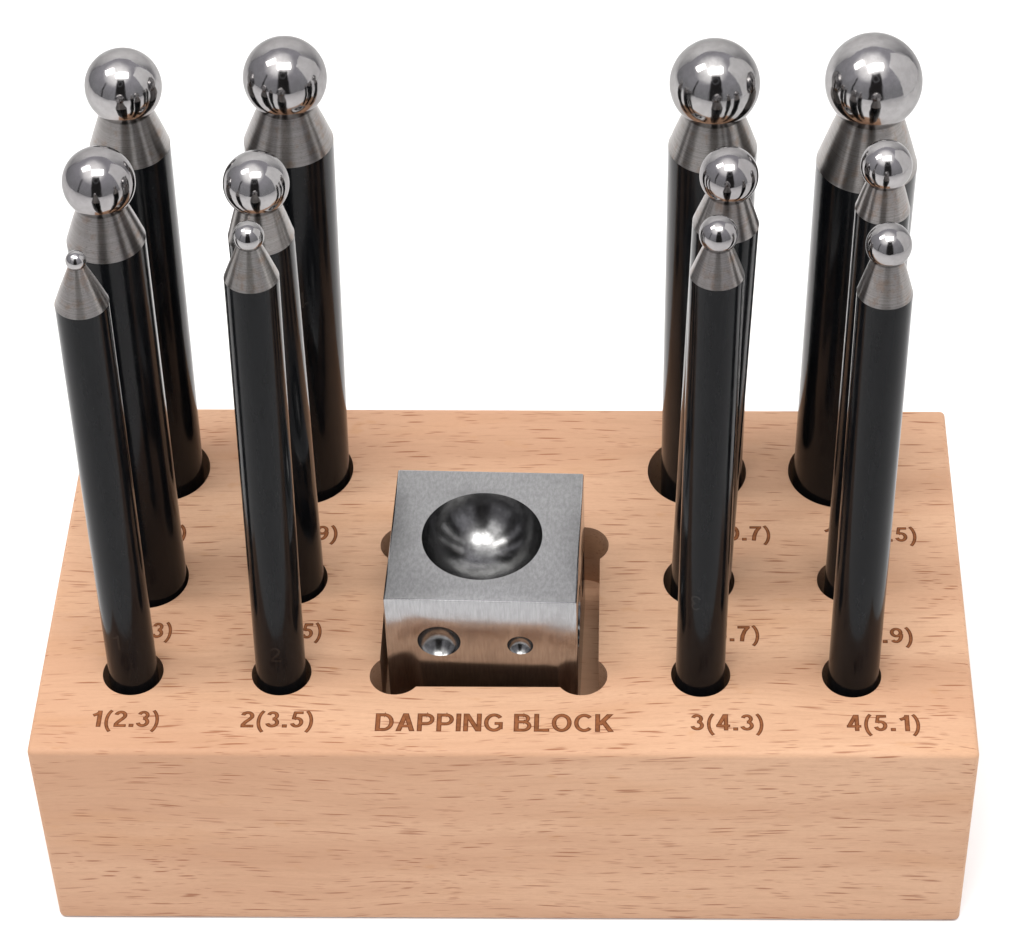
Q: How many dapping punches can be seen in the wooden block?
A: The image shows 12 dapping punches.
